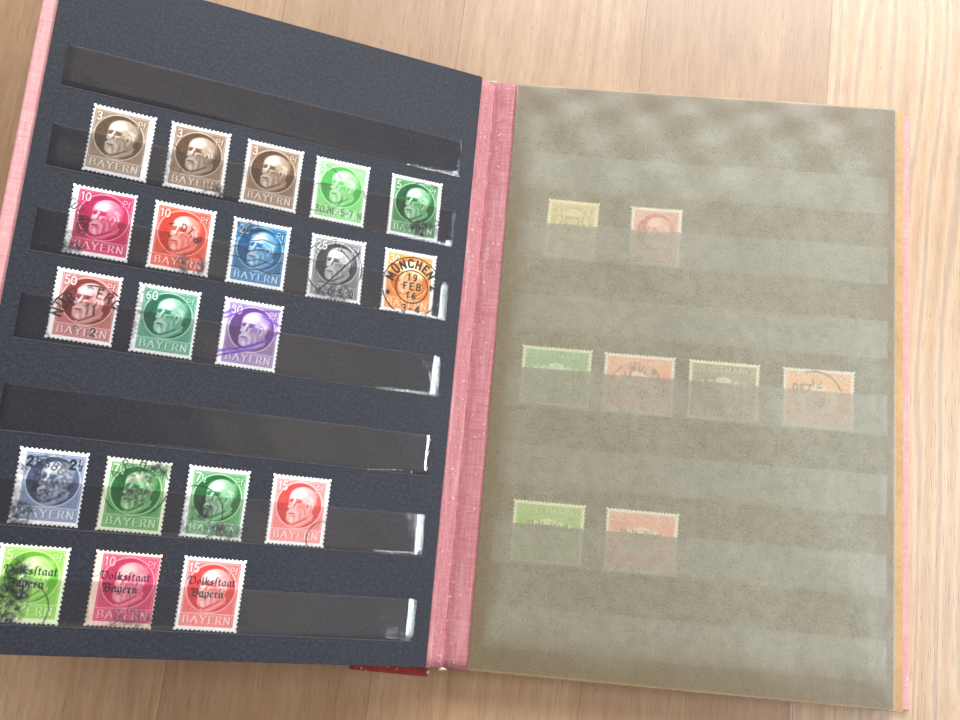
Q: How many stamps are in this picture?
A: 28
